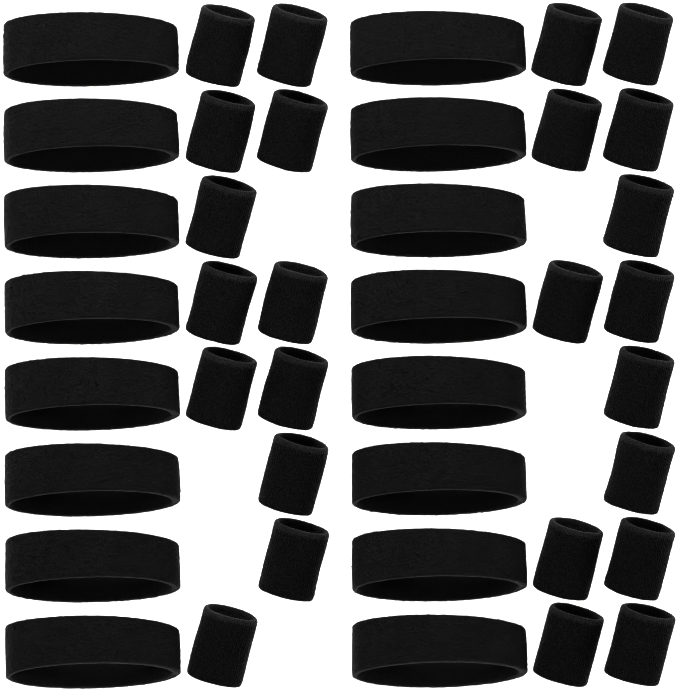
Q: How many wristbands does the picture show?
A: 25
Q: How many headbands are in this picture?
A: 16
